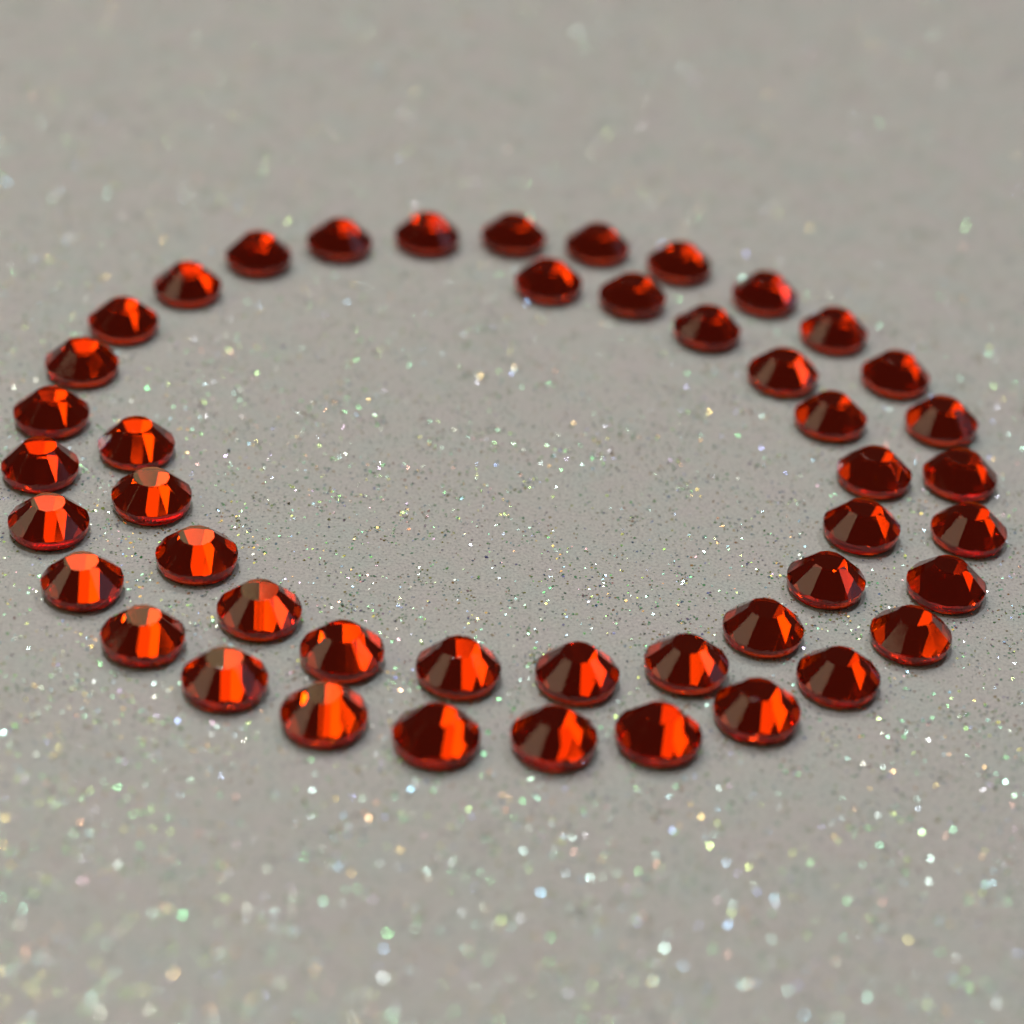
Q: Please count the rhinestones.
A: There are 46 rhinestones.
